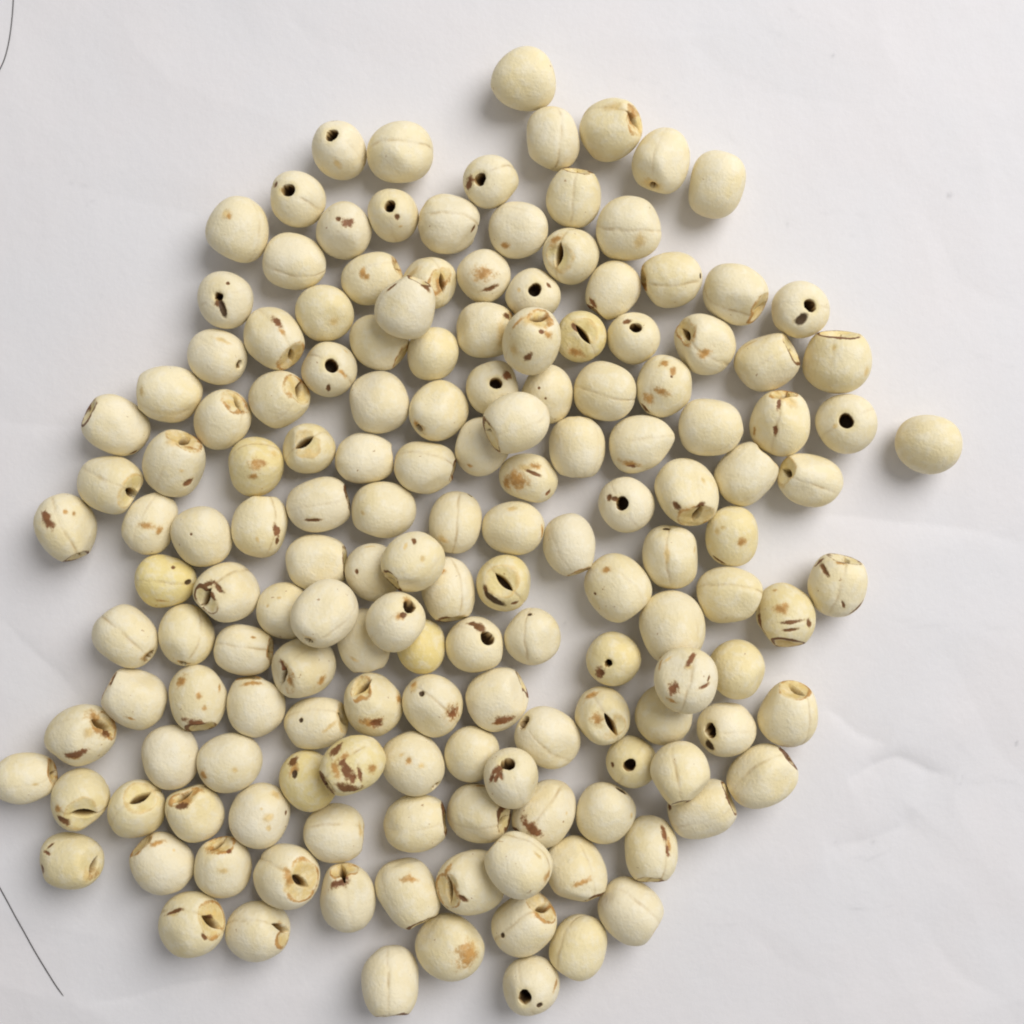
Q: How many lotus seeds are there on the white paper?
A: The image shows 159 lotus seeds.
